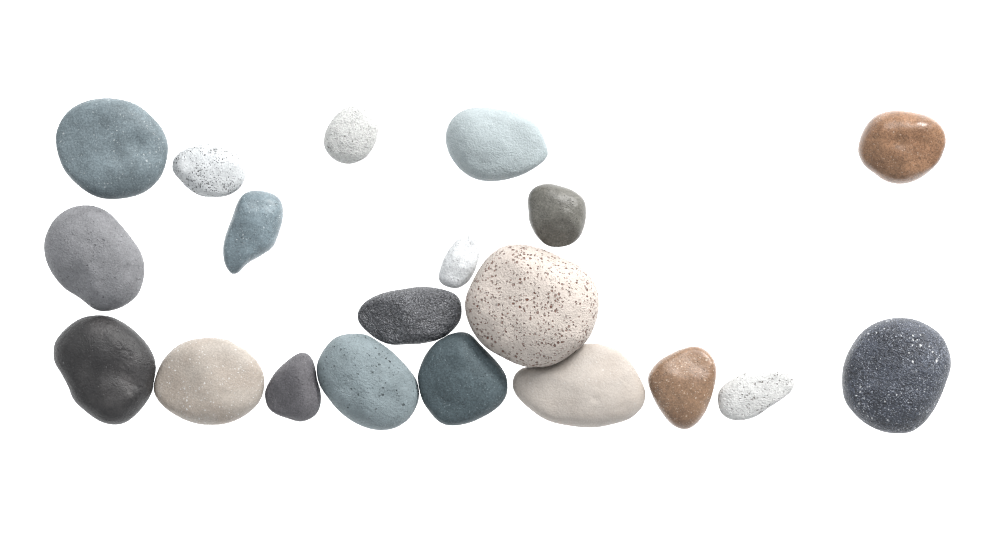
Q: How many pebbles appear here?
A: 20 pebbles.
